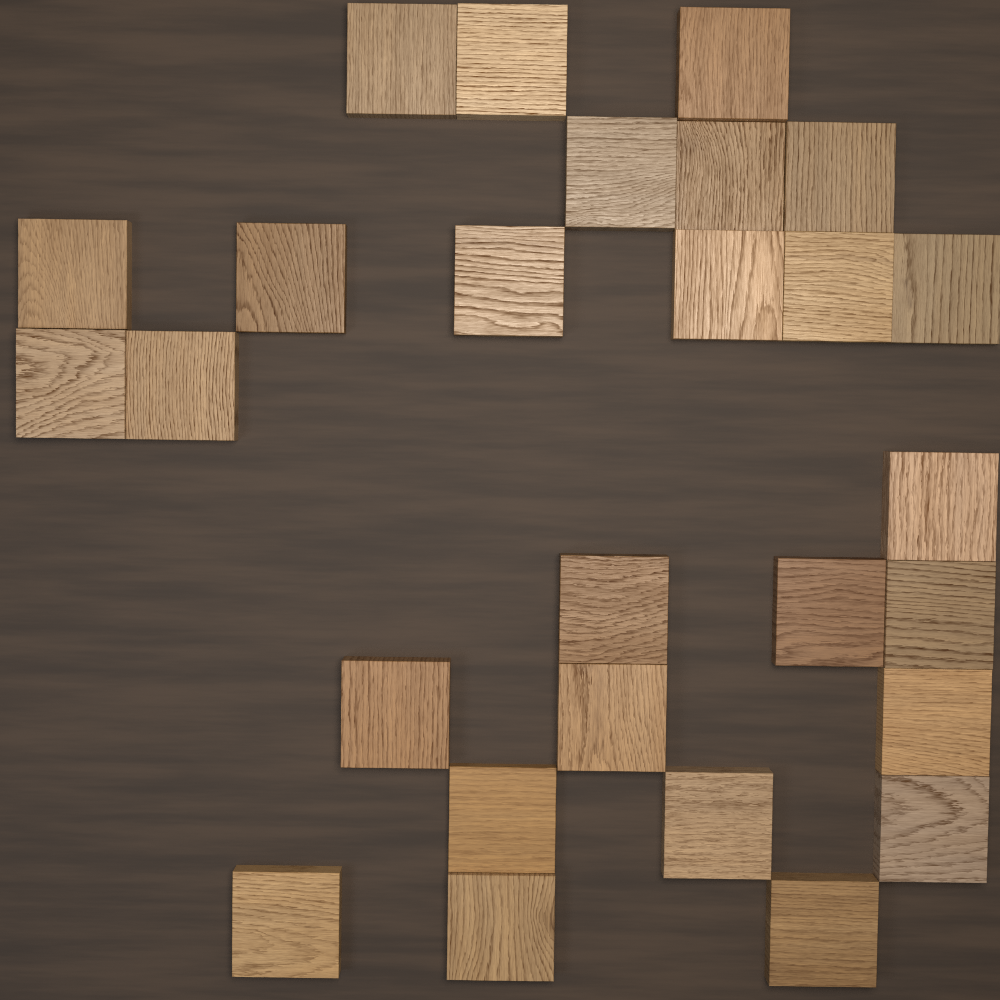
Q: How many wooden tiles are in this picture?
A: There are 27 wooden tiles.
